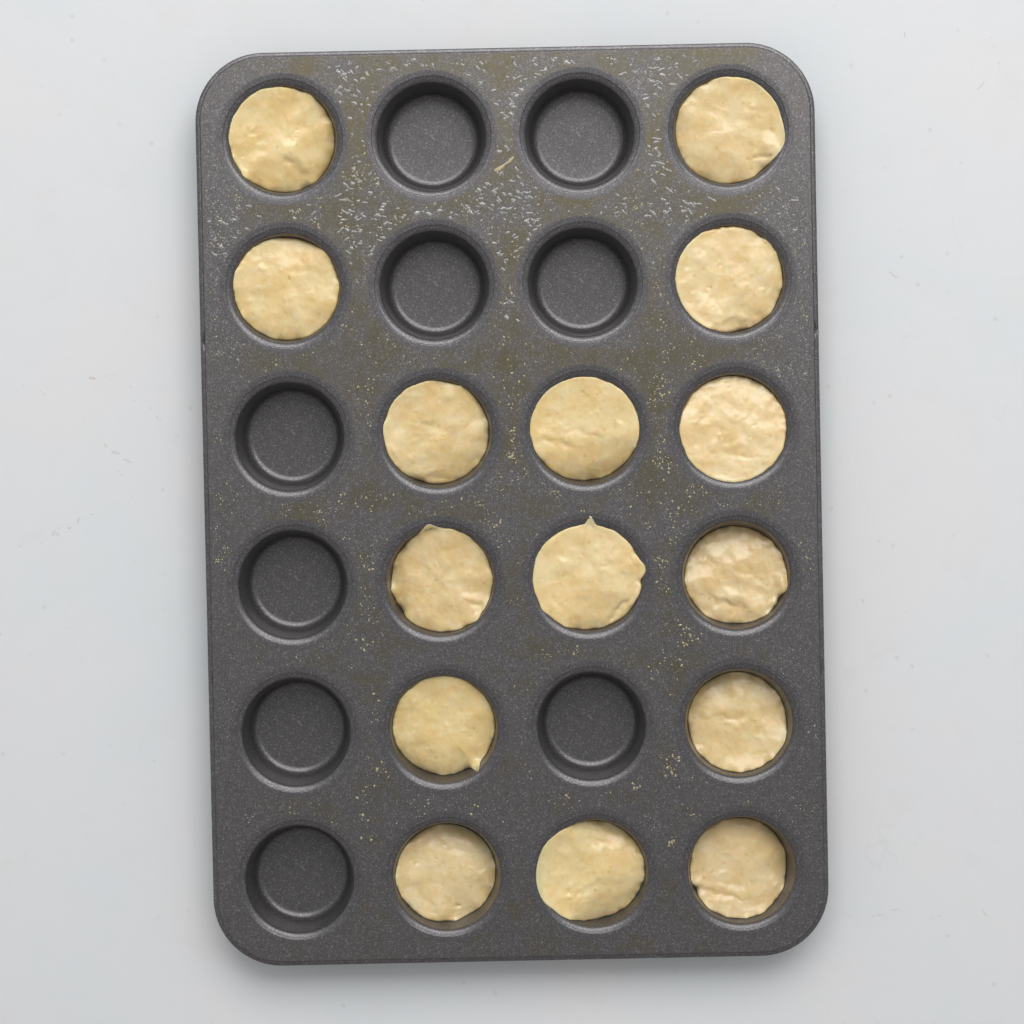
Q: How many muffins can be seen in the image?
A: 15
